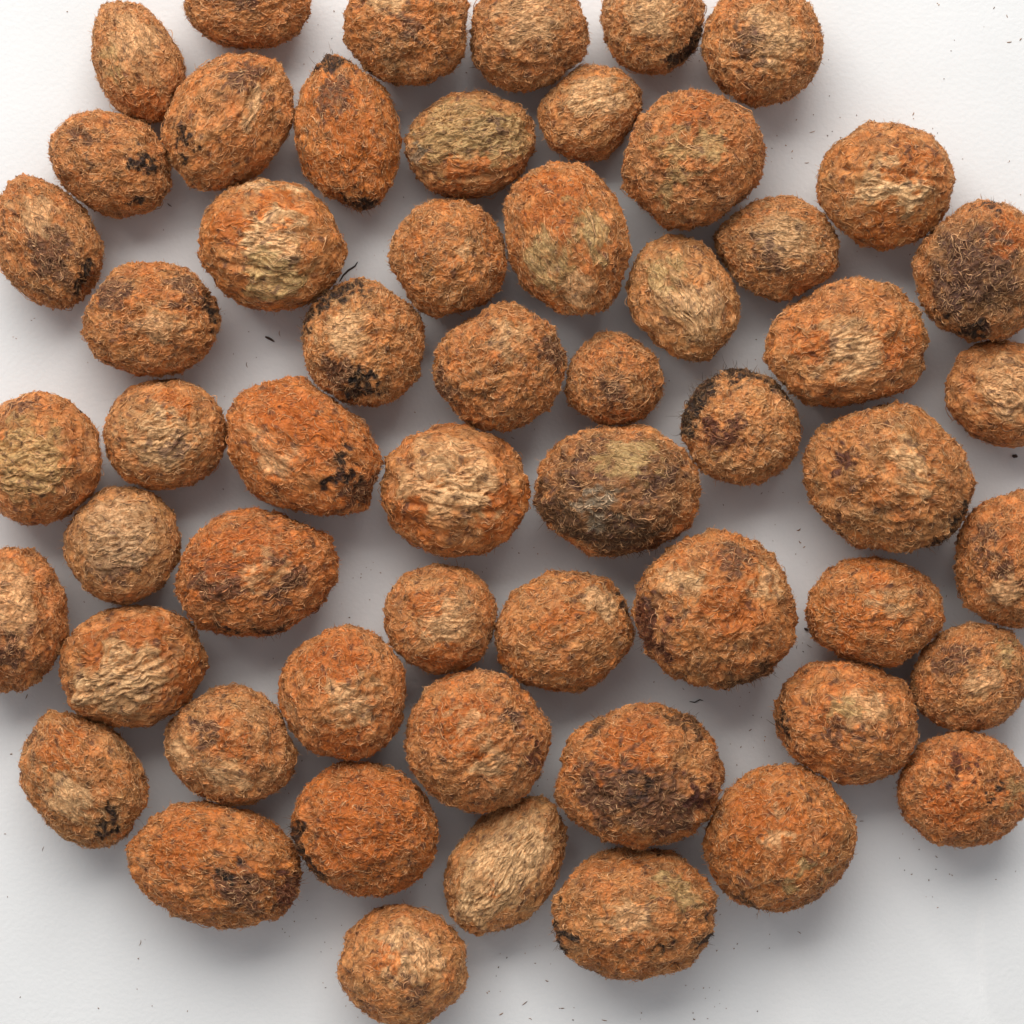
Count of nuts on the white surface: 56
